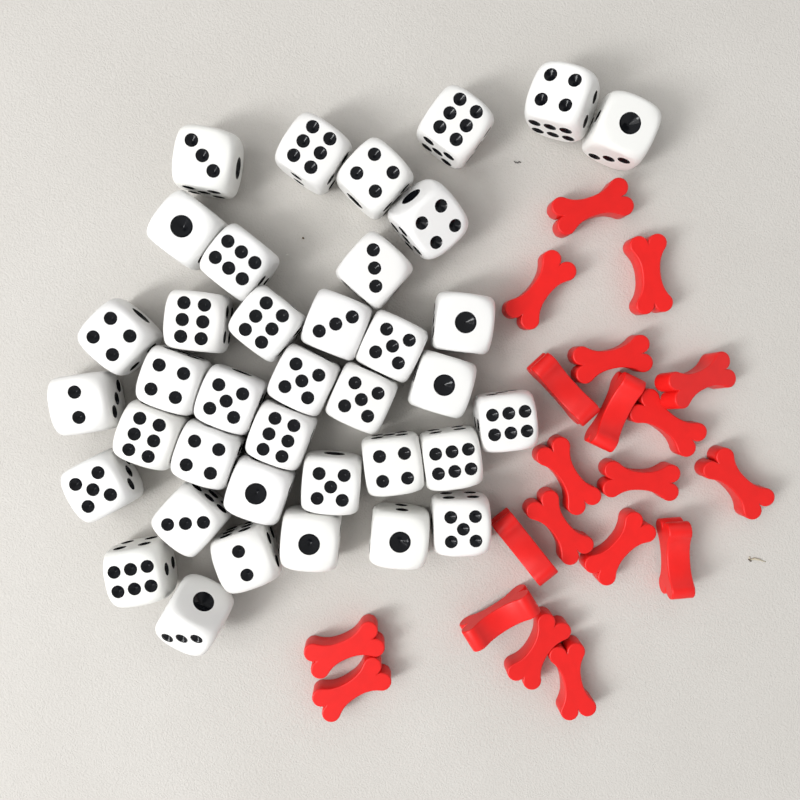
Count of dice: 38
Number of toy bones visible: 20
